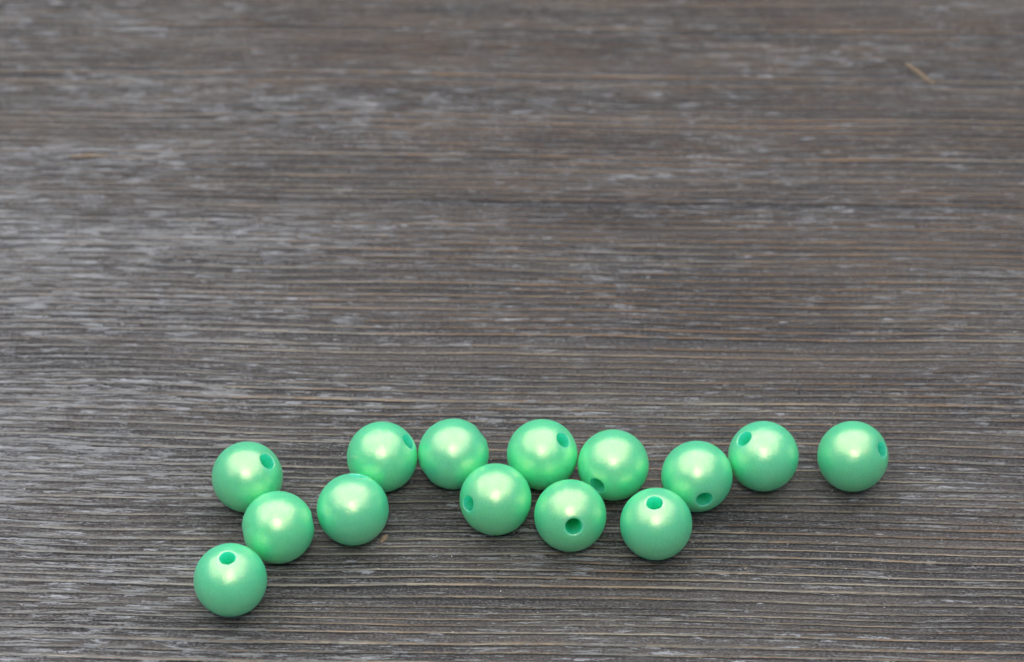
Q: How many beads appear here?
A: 14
